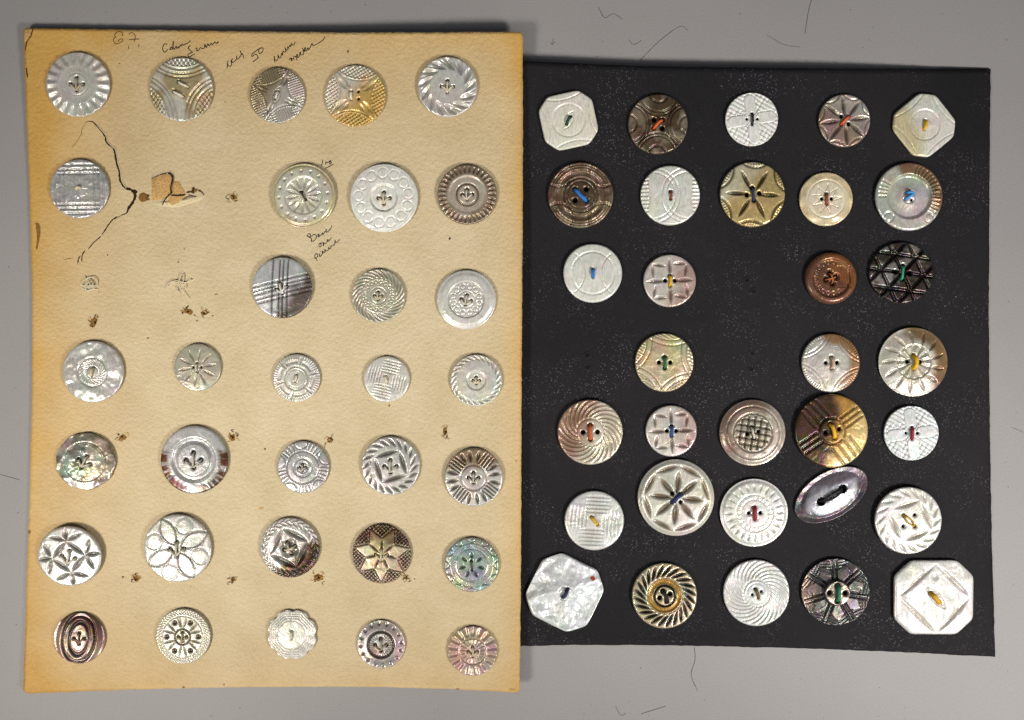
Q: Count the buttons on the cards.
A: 64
